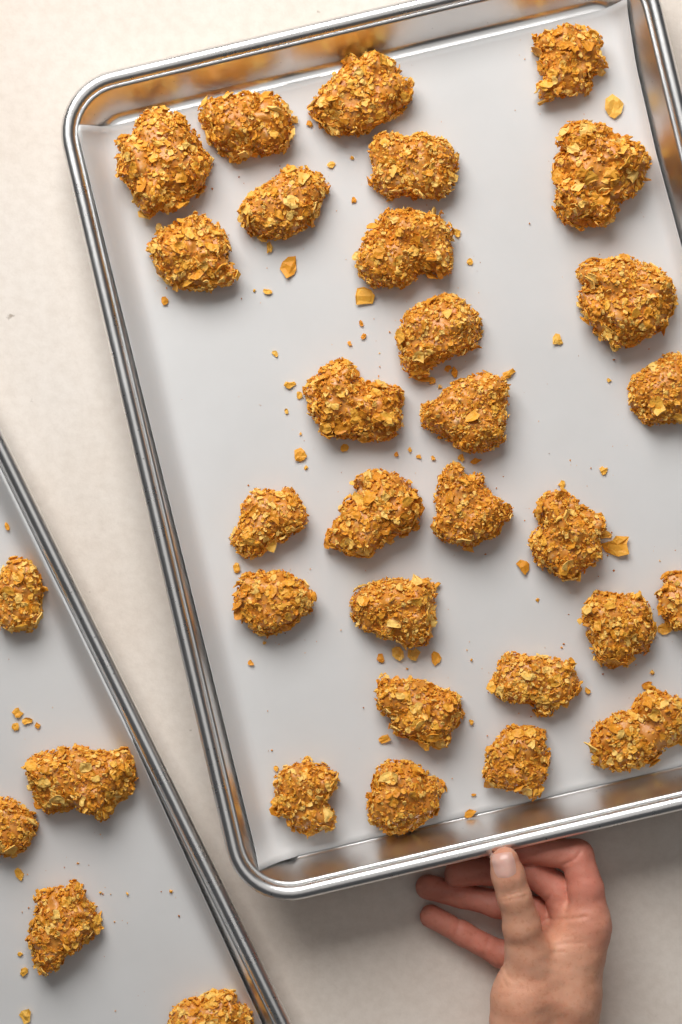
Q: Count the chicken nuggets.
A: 33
